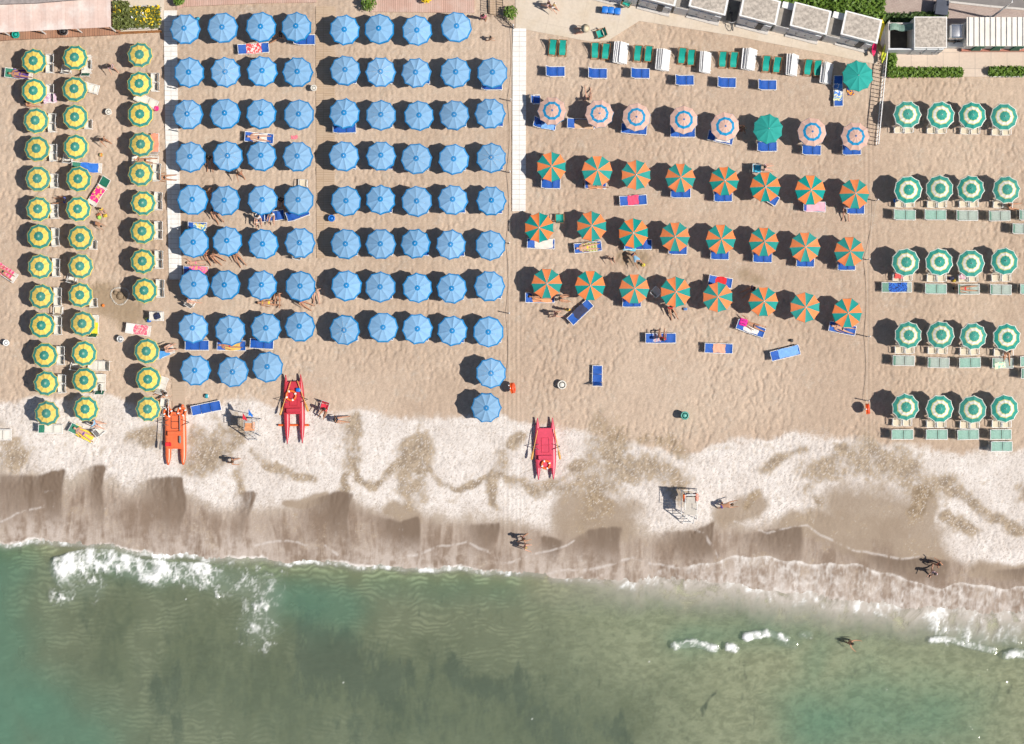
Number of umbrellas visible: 167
